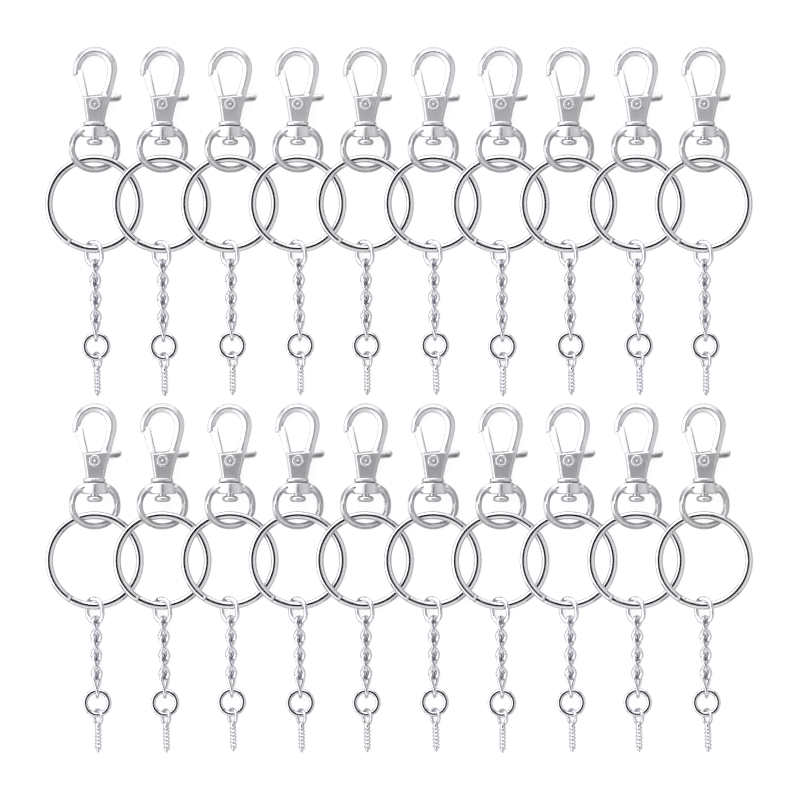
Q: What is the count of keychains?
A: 20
